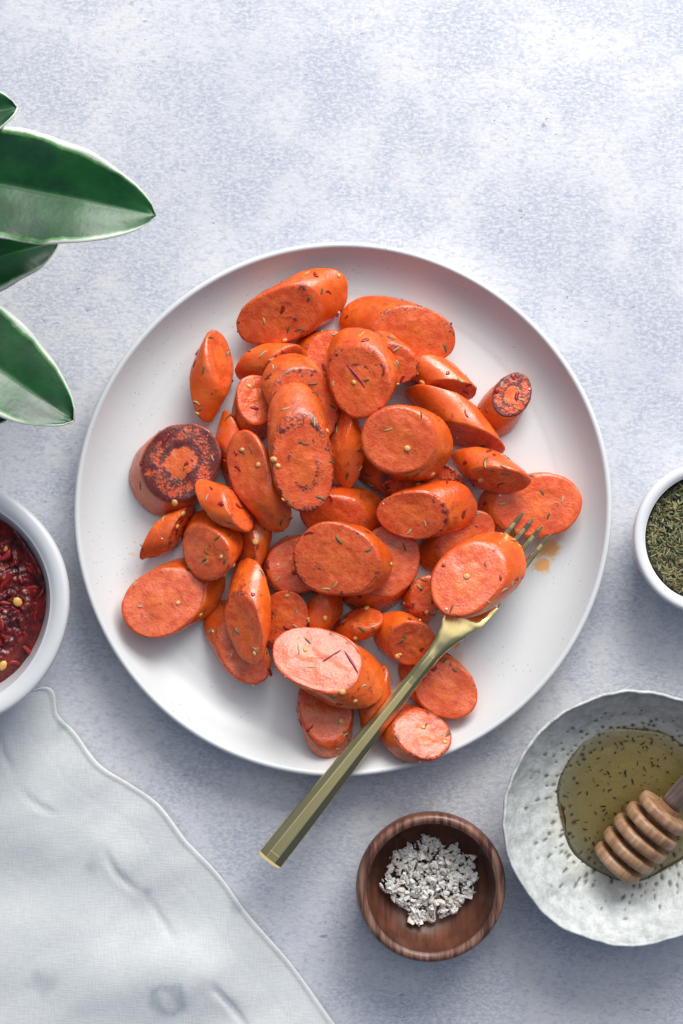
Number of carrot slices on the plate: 45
